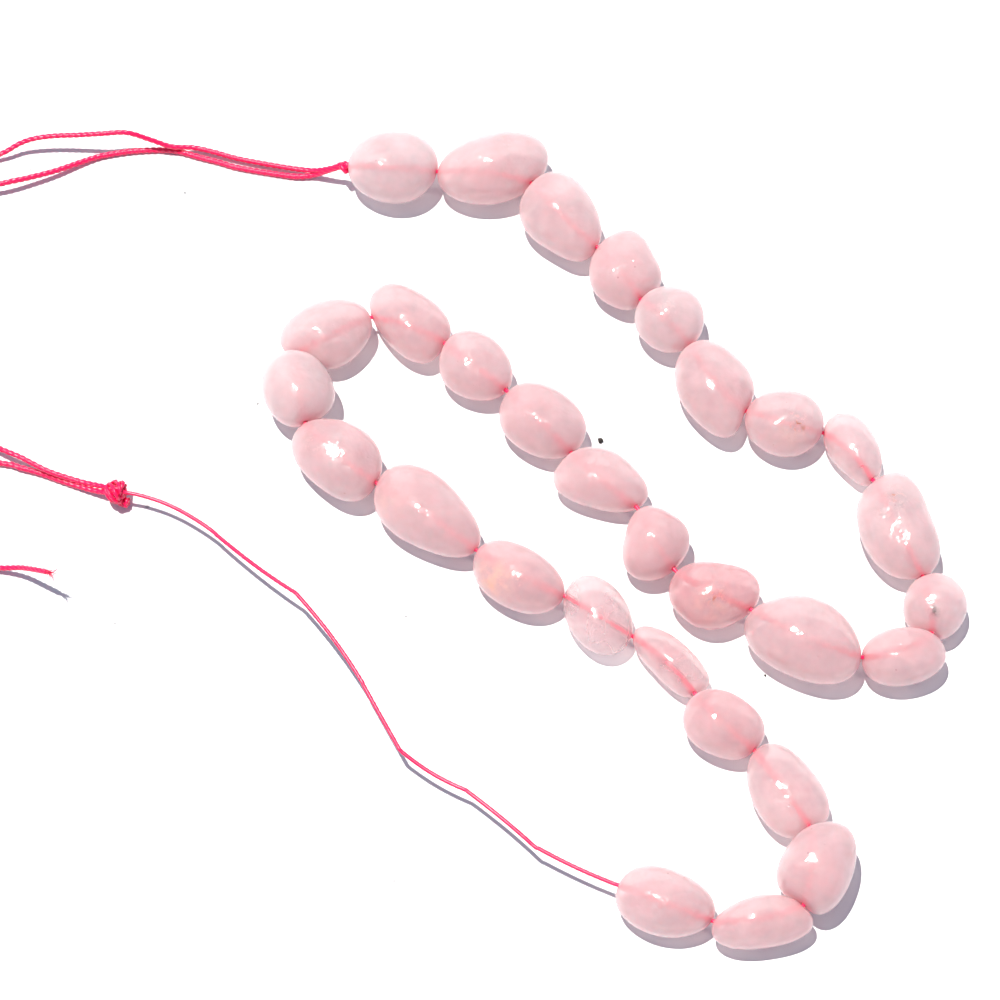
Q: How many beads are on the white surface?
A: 30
